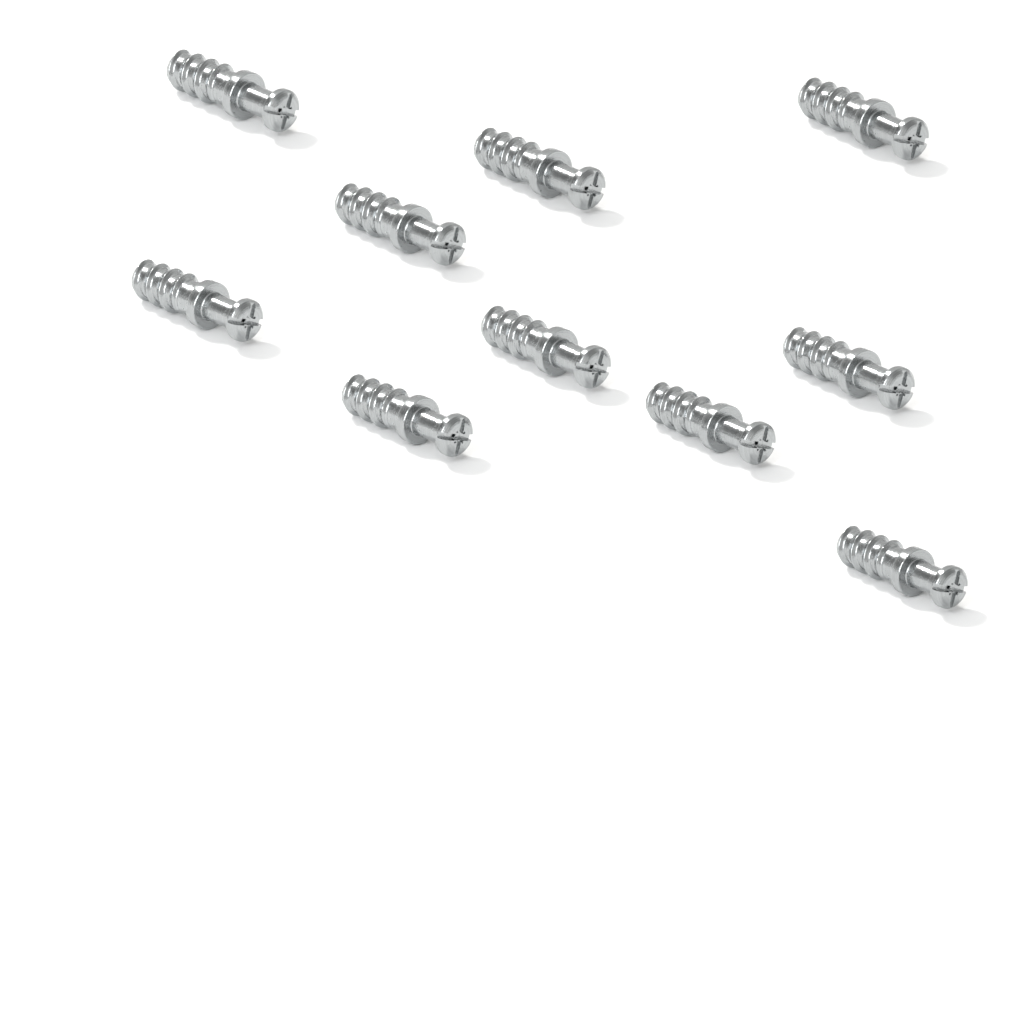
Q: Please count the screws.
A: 10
